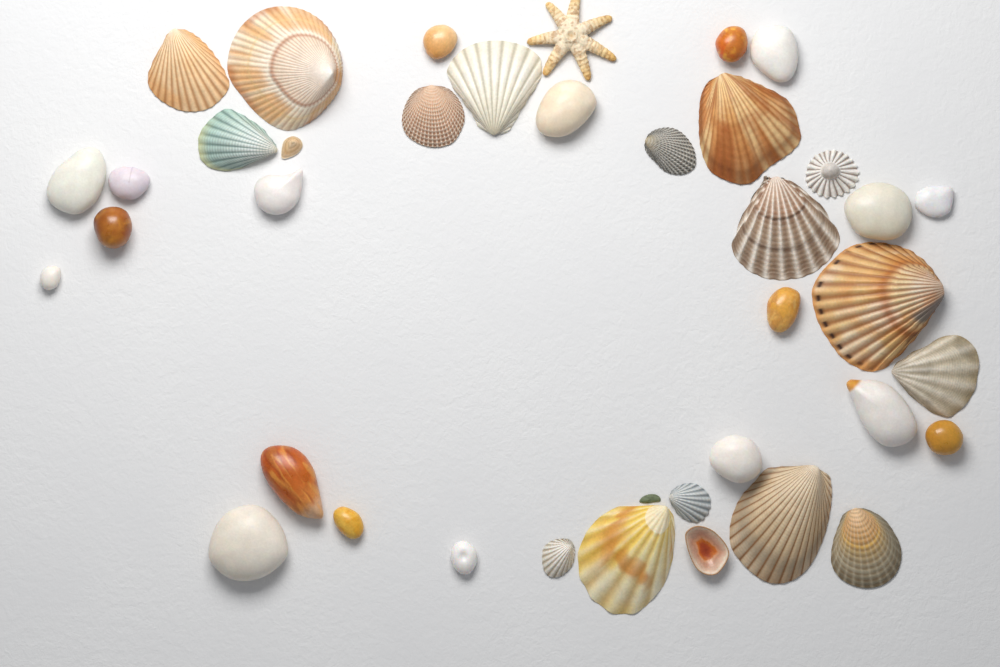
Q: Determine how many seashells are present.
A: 18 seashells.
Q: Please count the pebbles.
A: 19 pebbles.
